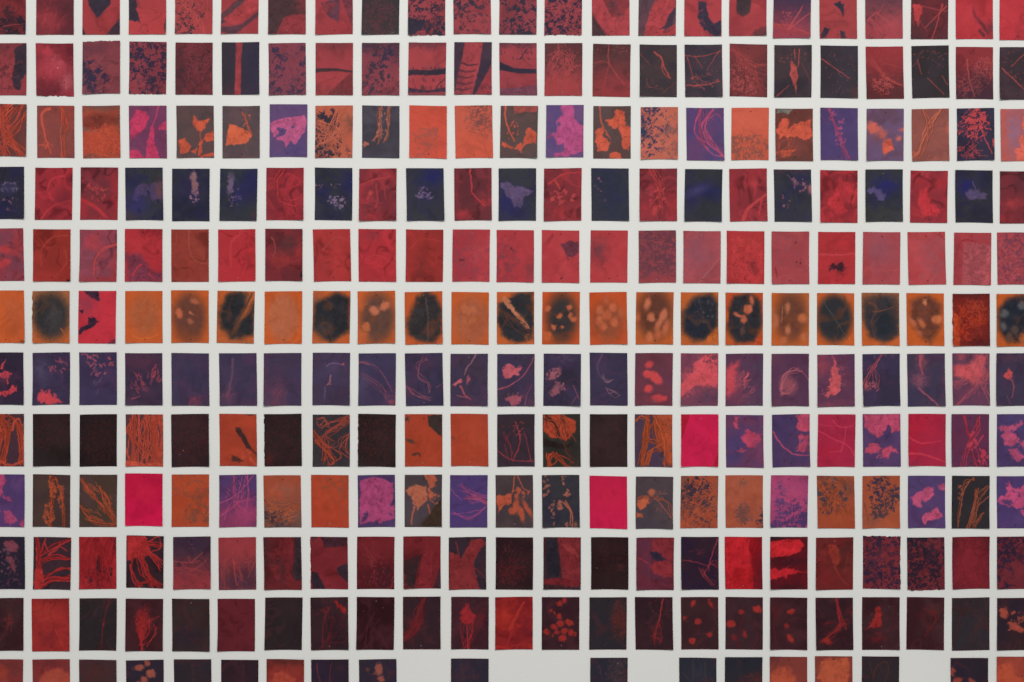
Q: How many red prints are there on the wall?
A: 105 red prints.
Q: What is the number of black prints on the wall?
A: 88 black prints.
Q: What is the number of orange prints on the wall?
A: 38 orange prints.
